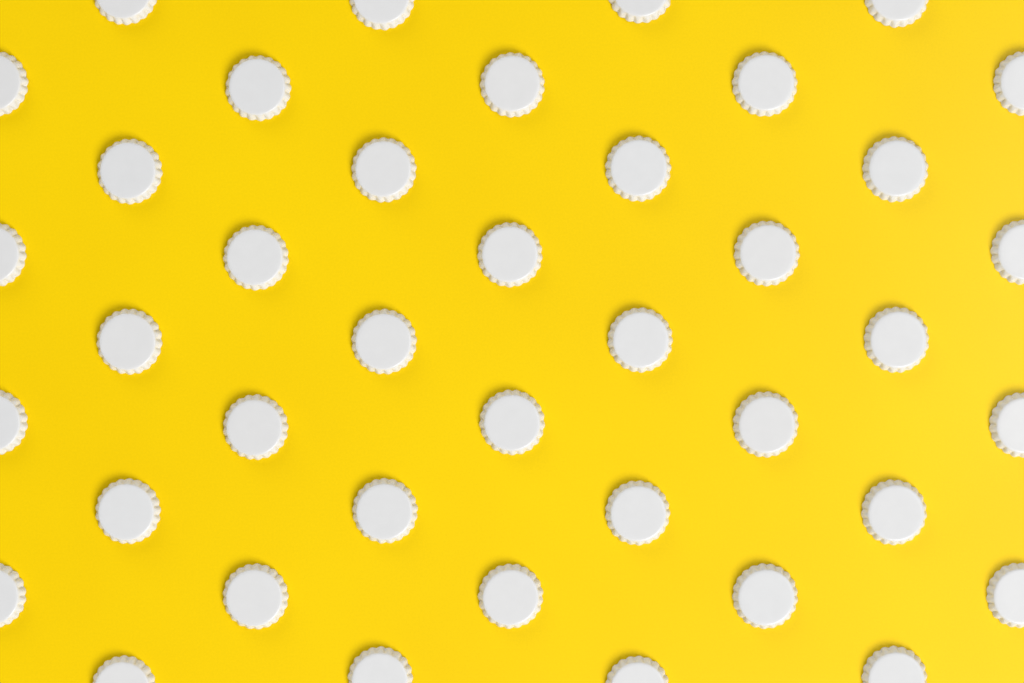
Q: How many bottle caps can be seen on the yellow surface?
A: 40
